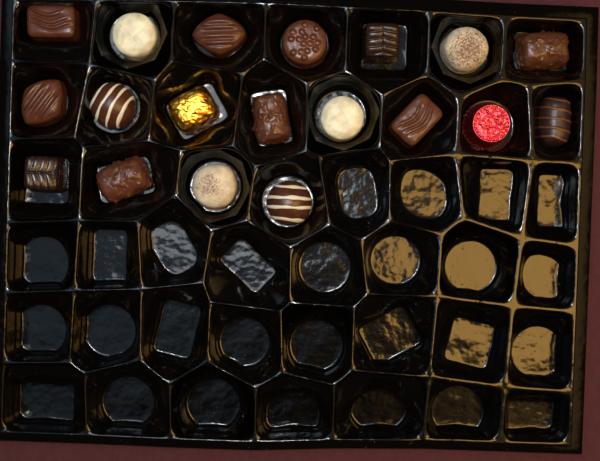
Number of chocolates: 19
